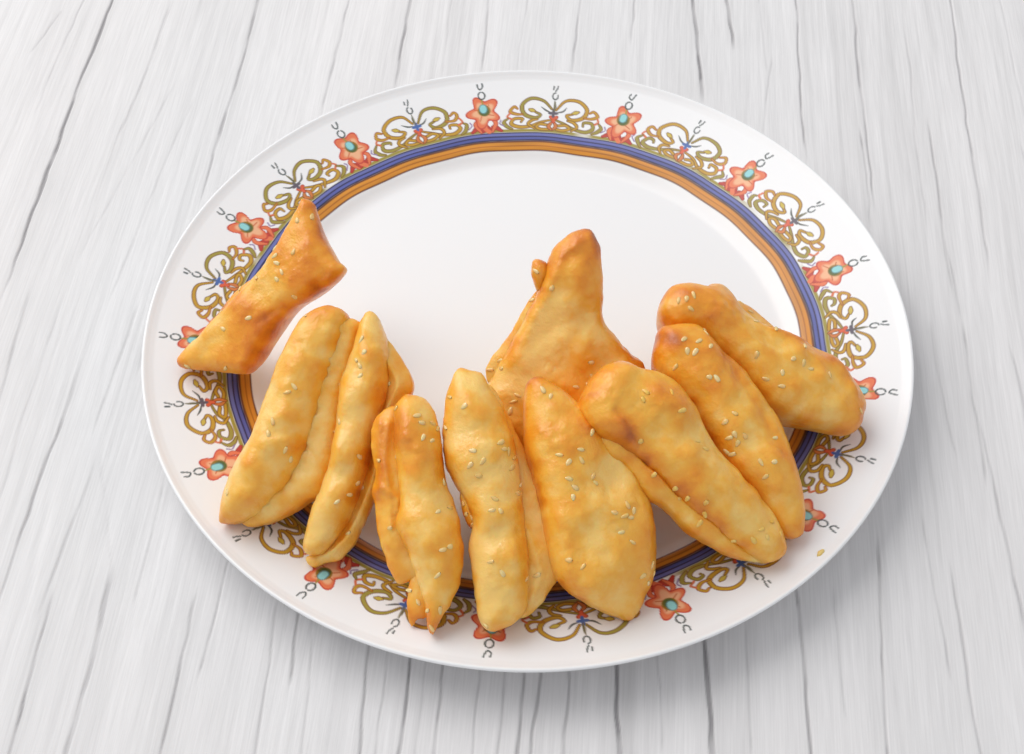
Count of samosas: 10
